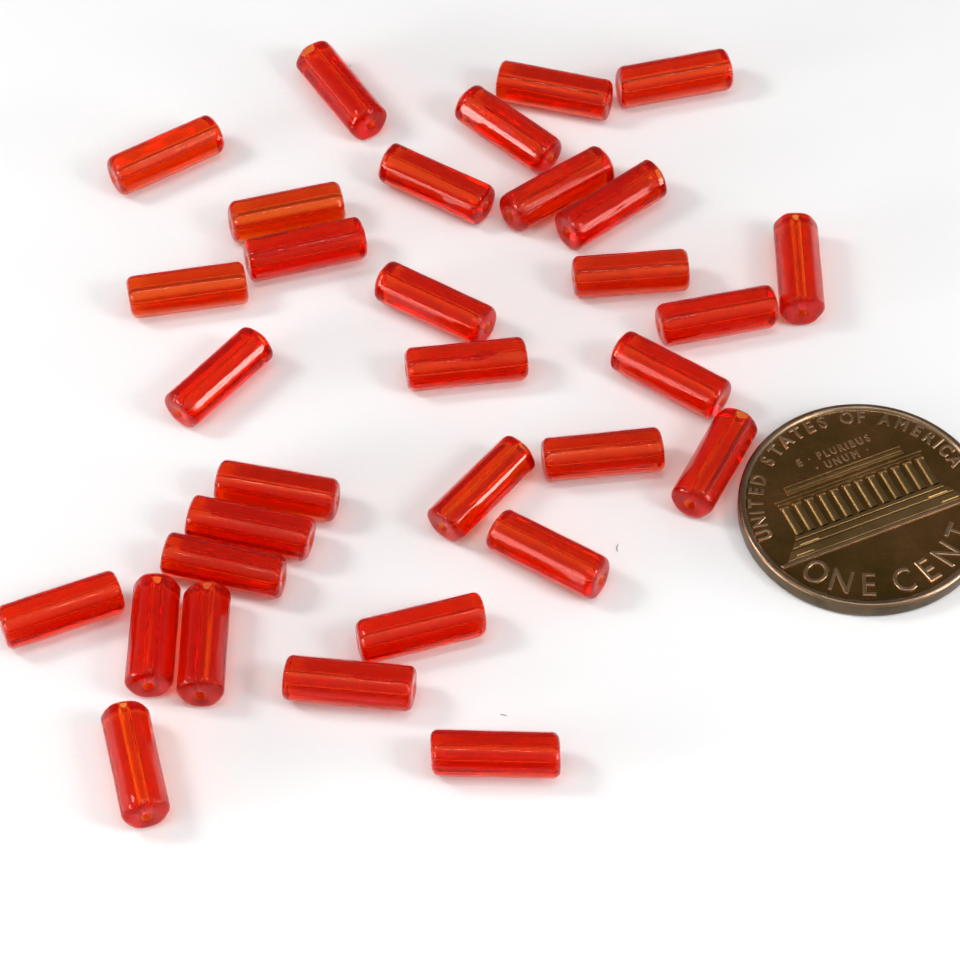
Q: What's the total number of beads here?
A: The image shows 32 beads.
